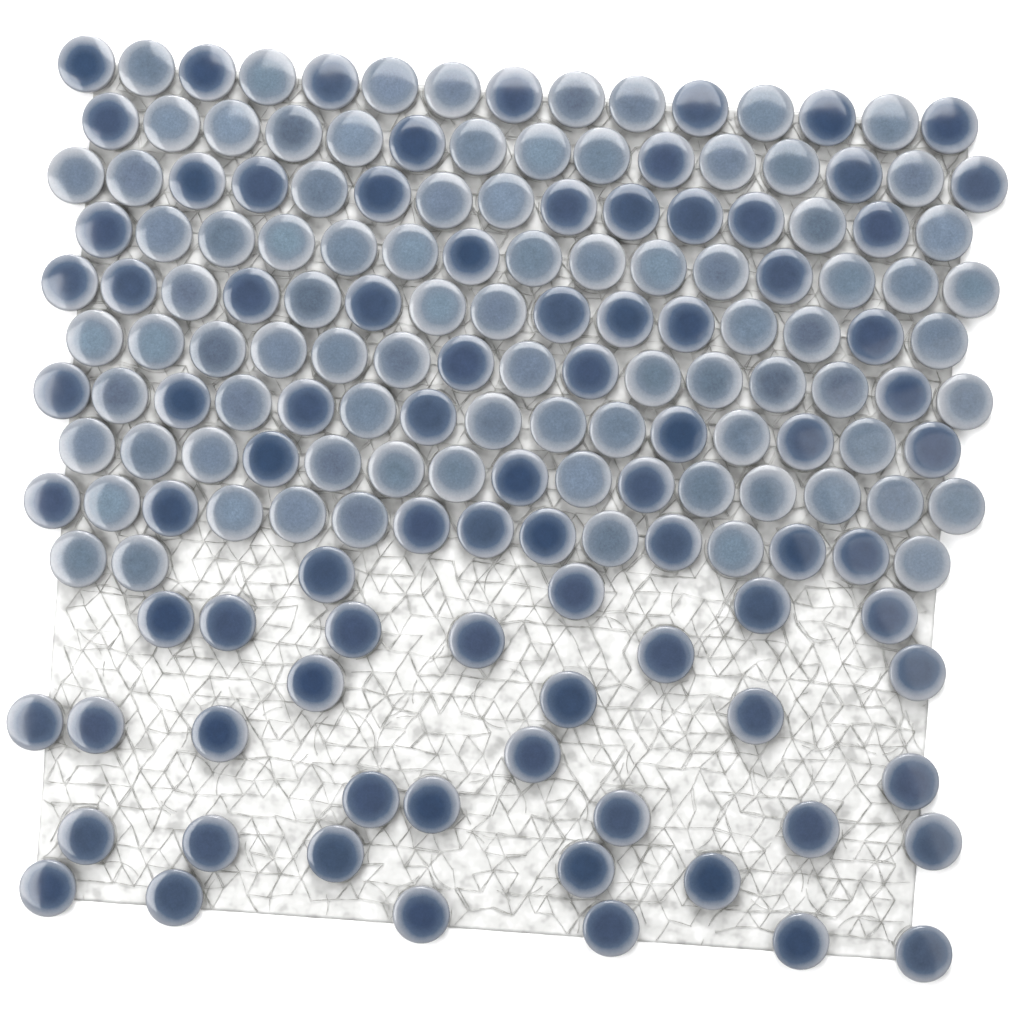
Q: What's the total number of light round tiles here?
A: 85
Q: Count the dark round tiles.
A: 86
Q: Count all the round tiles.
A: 171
